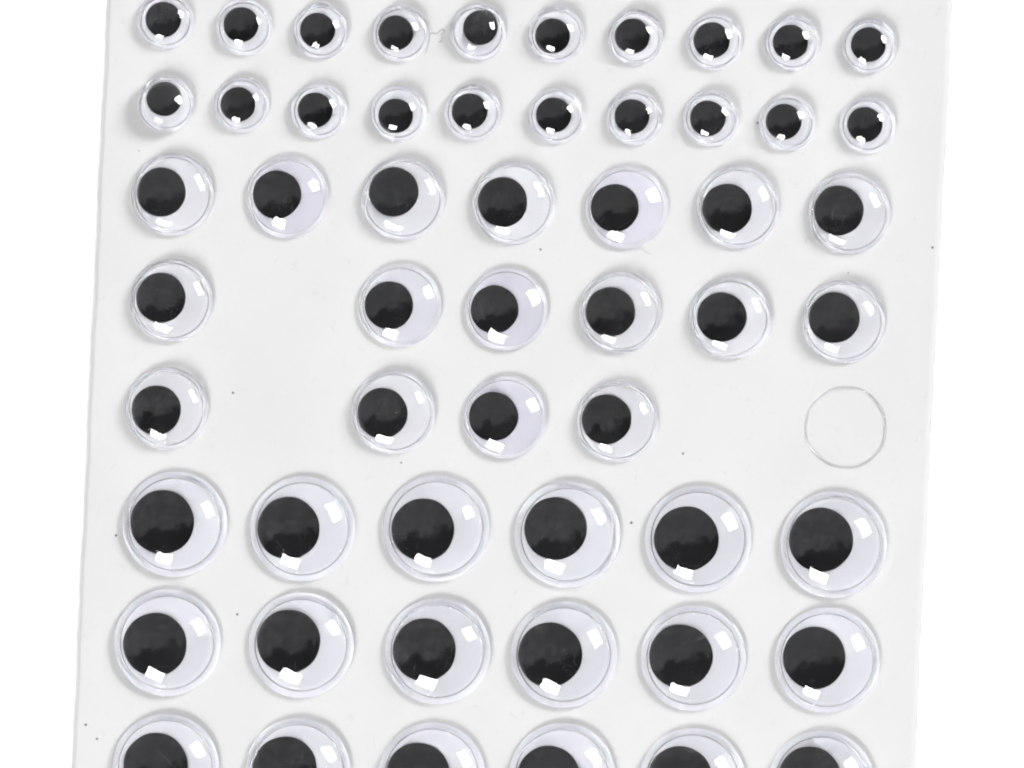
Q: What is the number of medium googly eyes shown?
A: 17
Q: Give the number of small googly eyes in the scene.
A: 20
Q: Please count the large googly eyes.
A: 18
